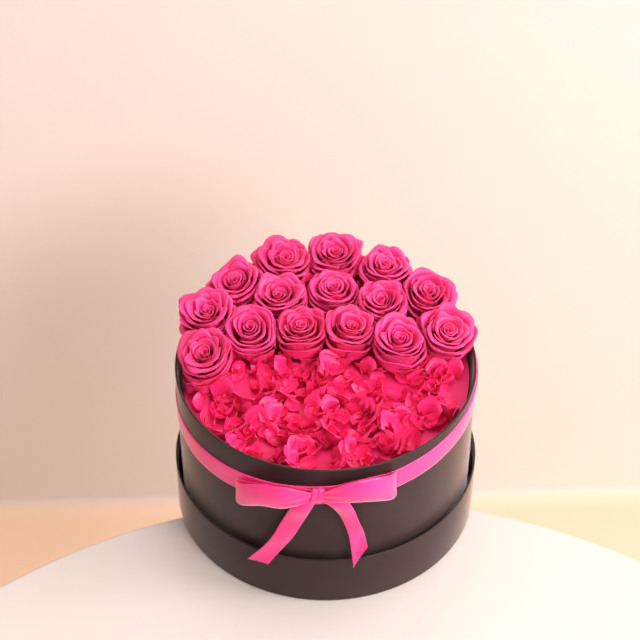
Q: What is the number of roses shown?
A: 15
